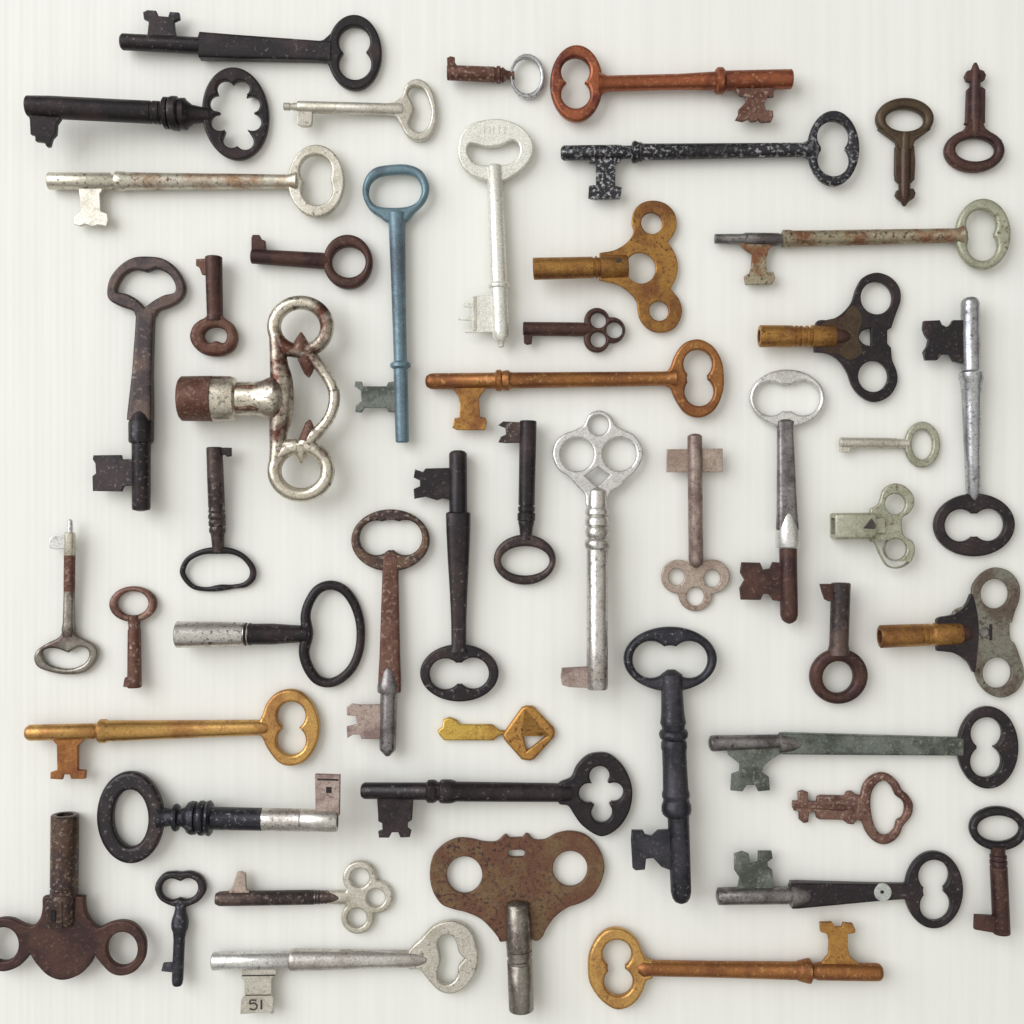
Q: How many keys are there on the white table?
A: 50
